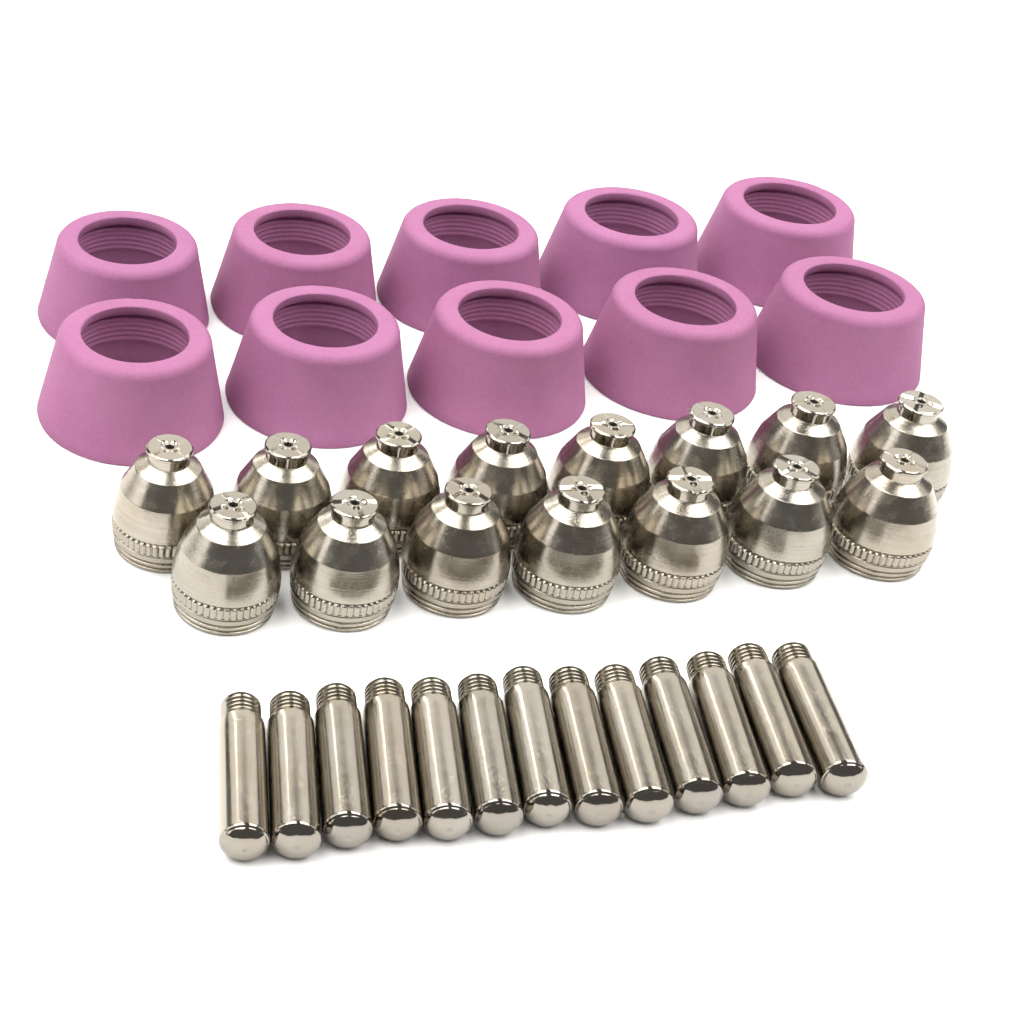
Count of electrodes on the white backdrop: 13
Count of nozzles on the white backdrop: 15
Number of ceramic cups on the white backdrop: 10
